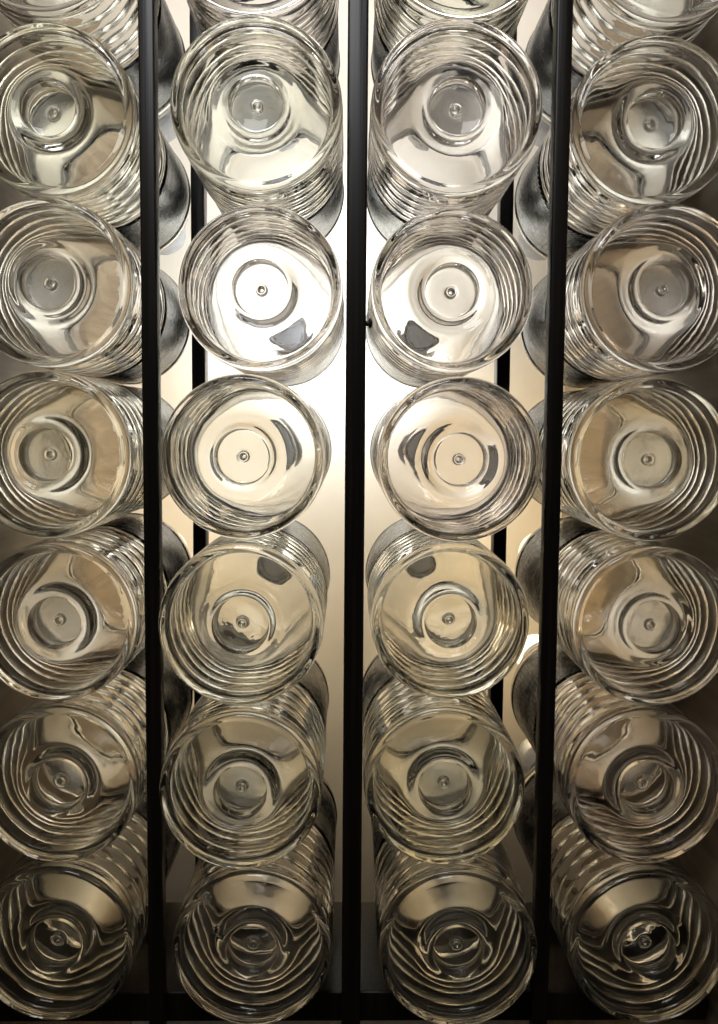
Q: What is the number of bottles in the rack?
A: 28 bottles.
